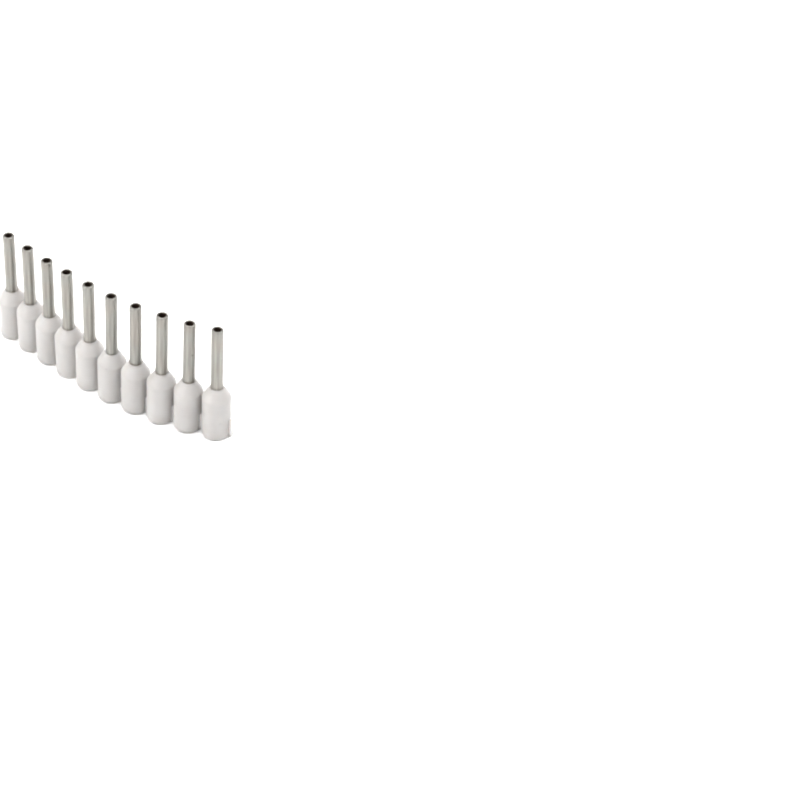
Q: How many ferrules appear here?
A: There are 10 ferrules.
